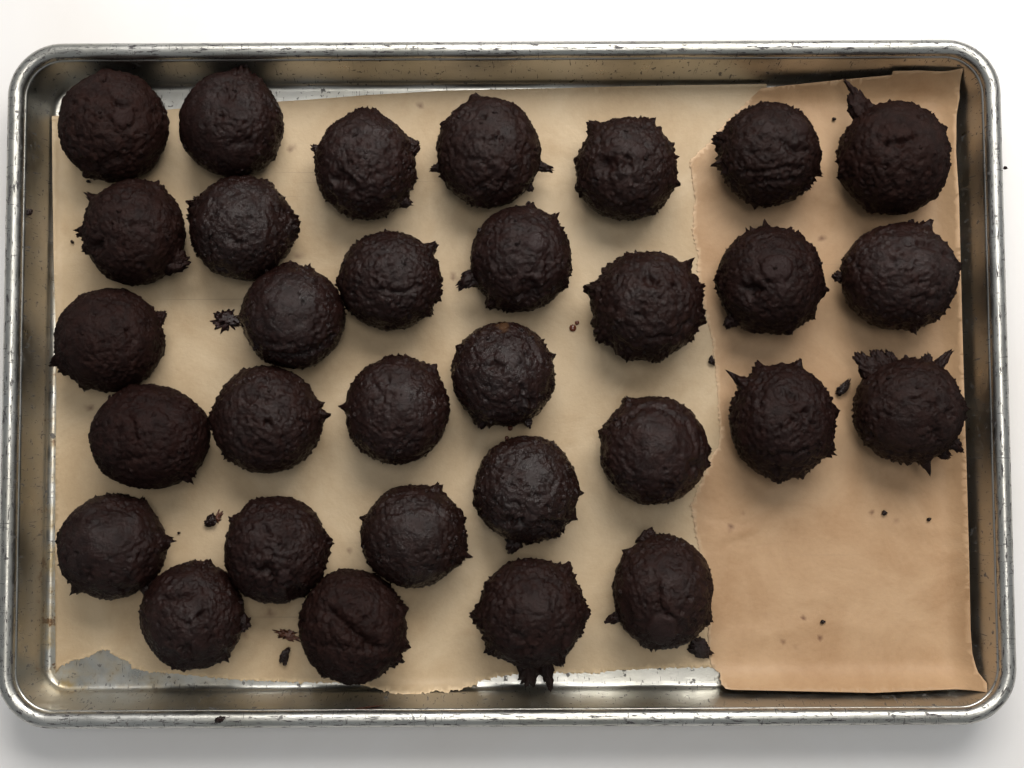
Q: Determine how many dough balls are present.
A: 31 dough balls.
